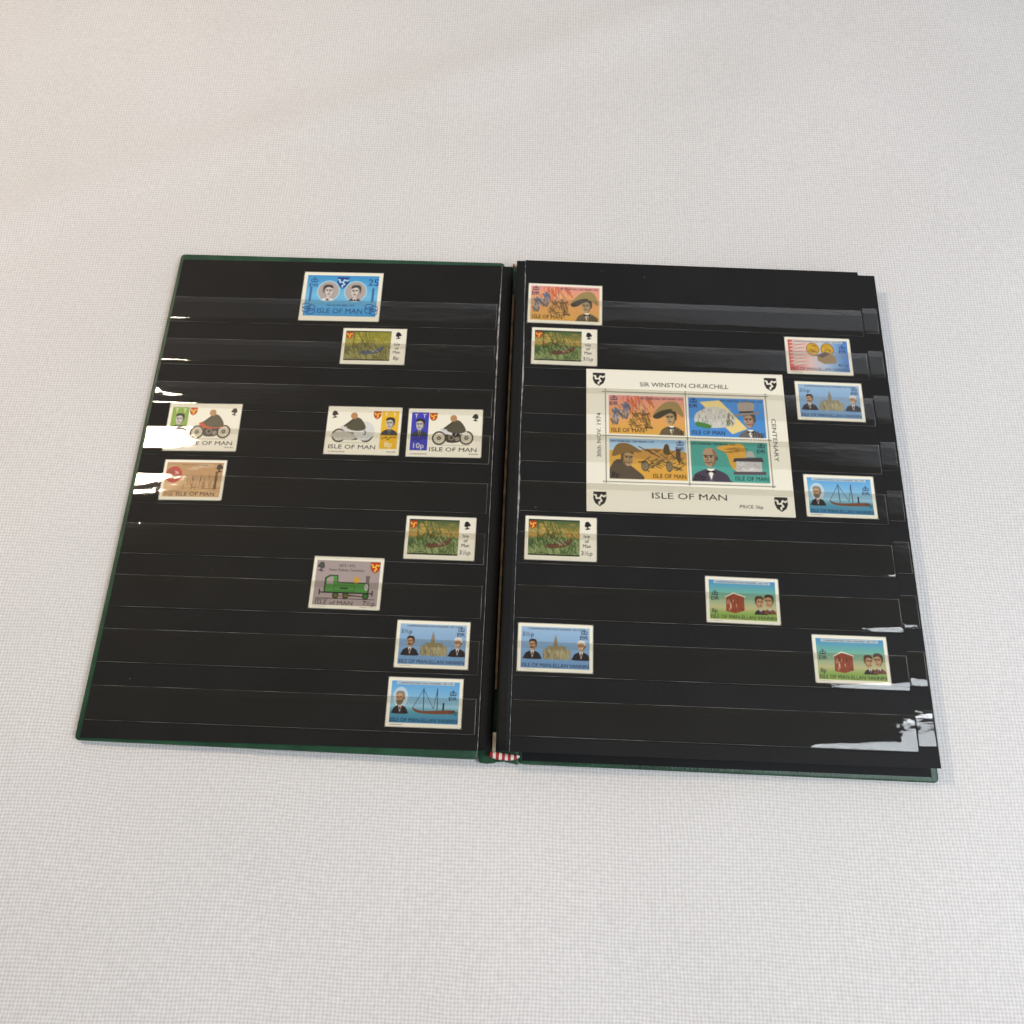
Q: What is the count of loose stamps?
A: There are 19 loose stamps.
